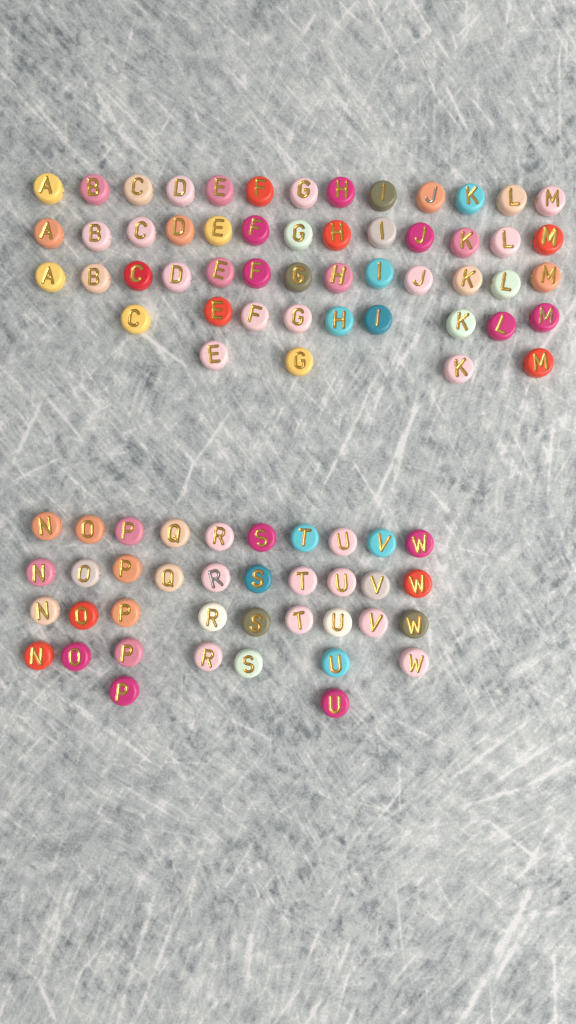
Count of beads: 90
